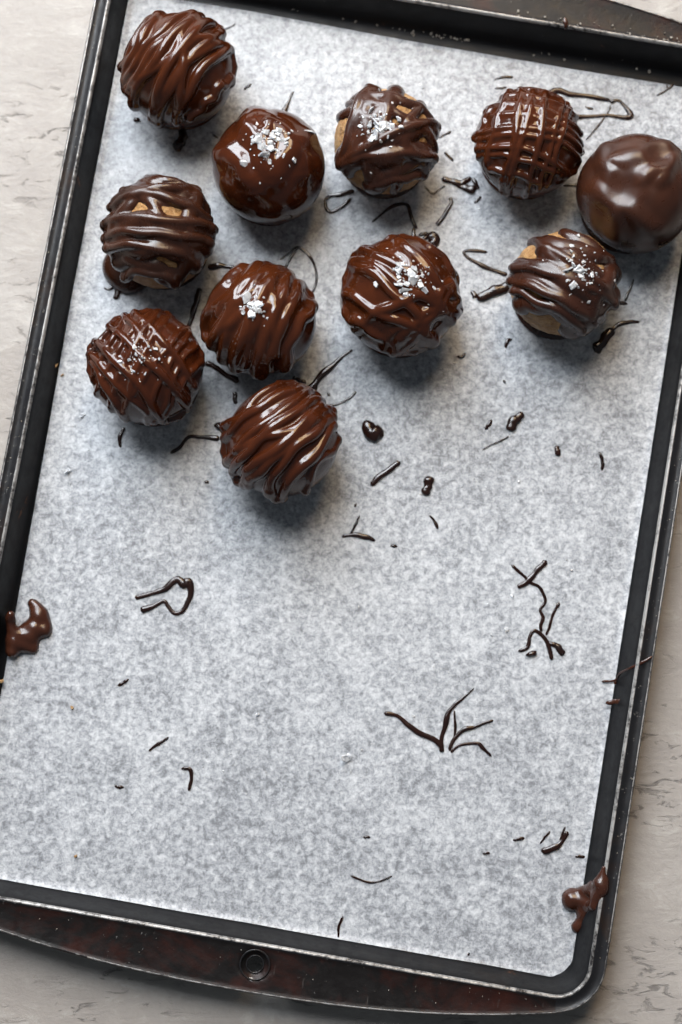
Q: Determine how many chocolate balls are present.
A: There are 11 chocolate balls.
